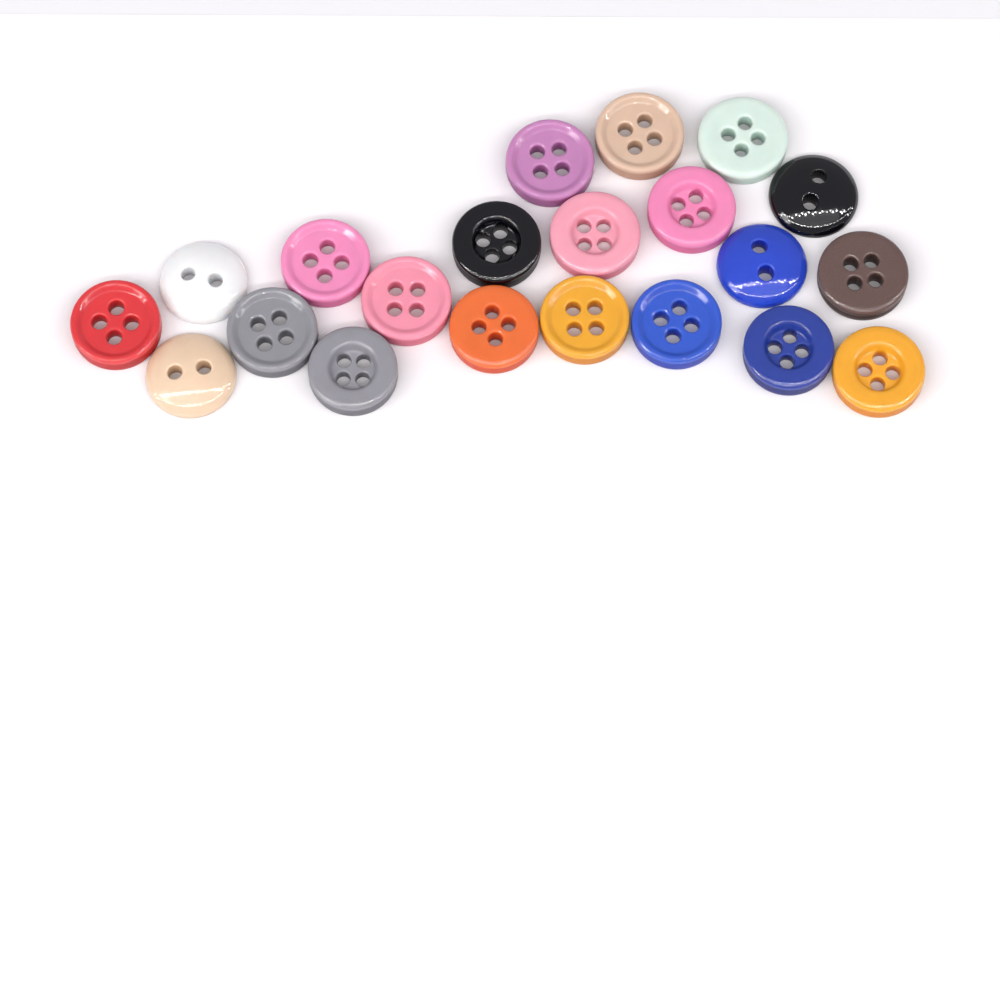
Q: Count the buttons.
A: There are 21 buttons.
